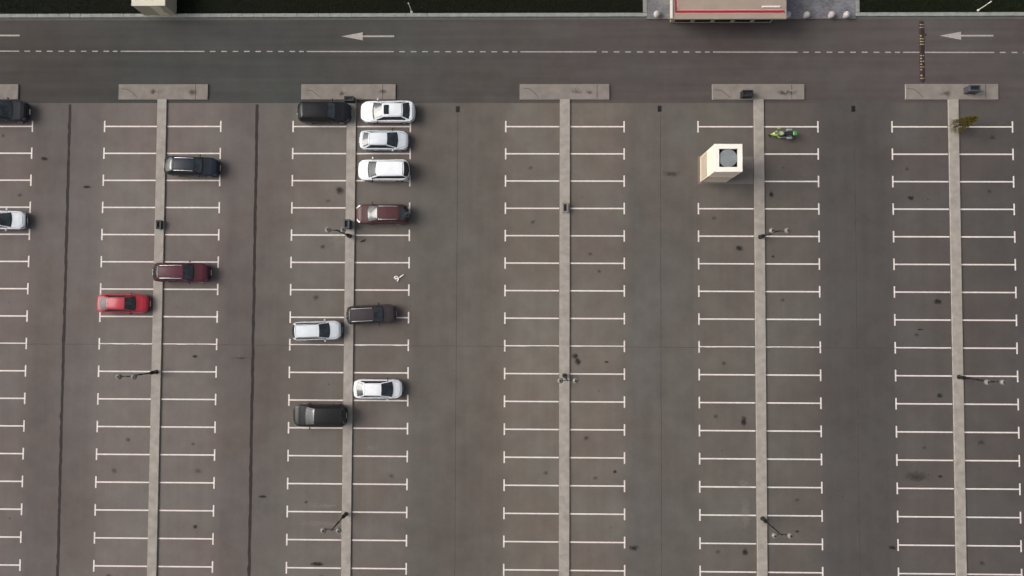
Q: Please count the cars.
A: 14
